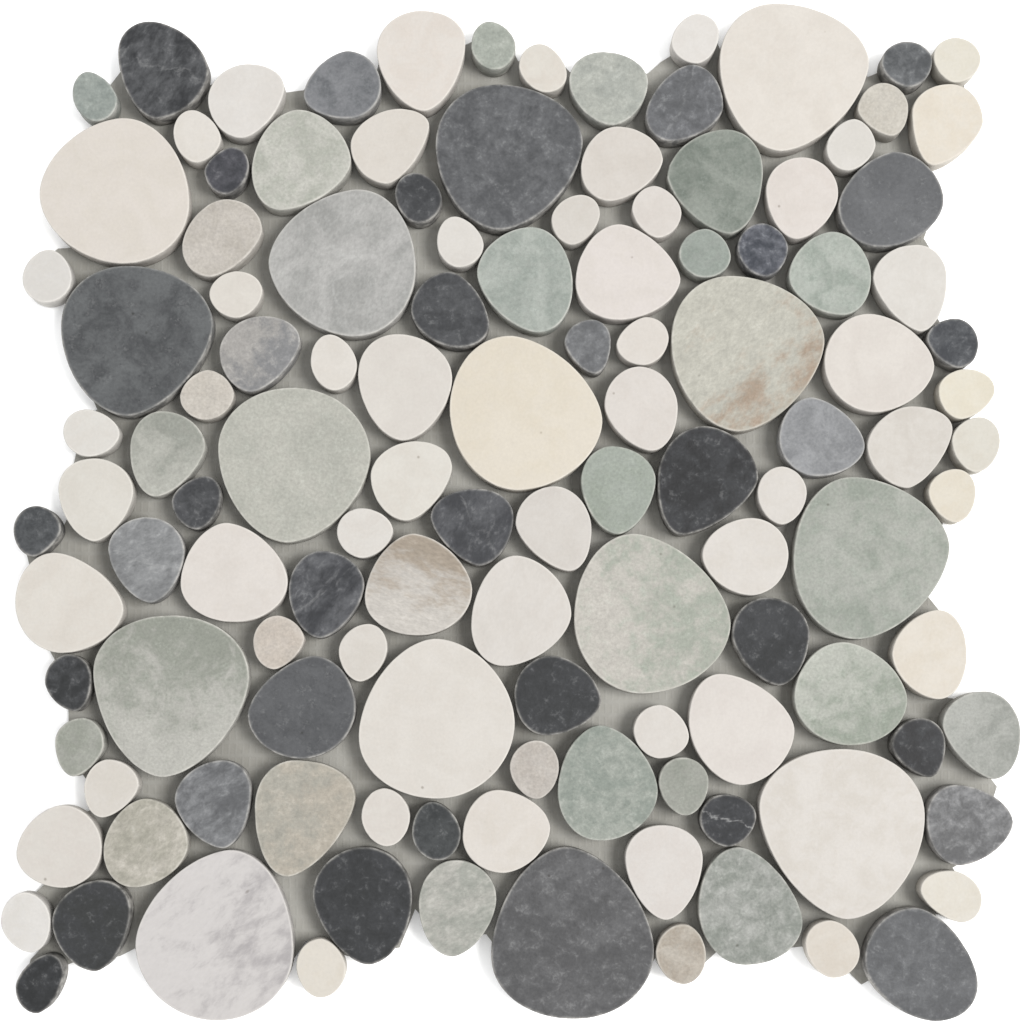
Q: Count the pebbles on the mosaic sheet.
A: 123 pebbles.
